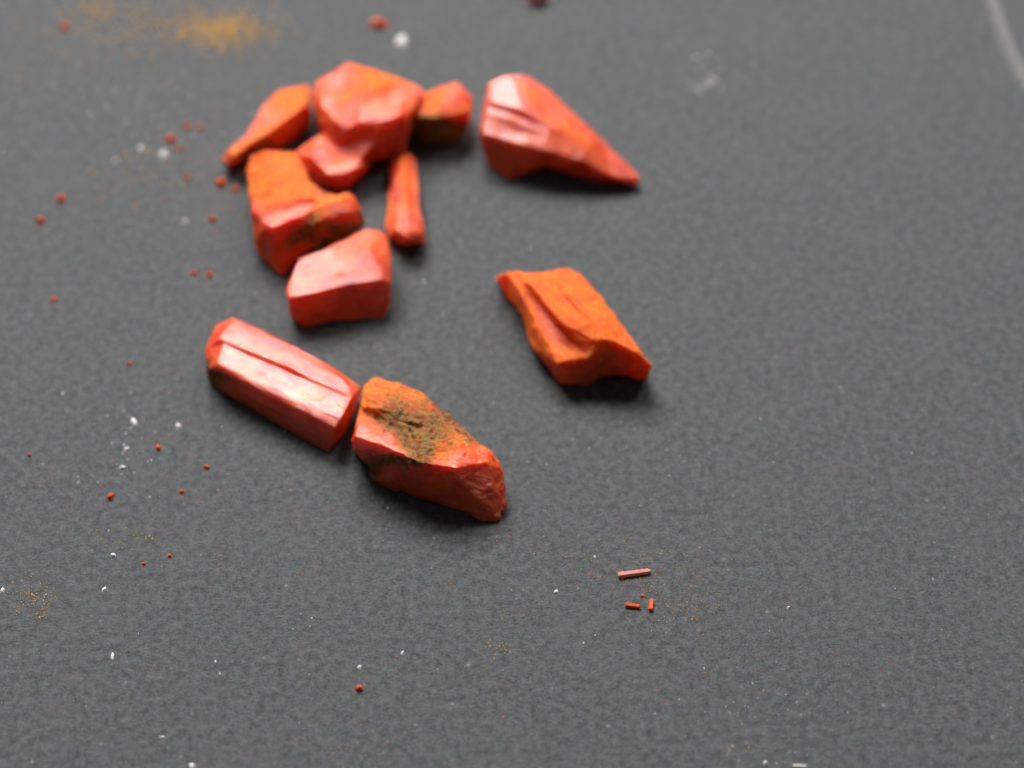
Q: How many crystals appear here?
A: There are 10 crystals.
